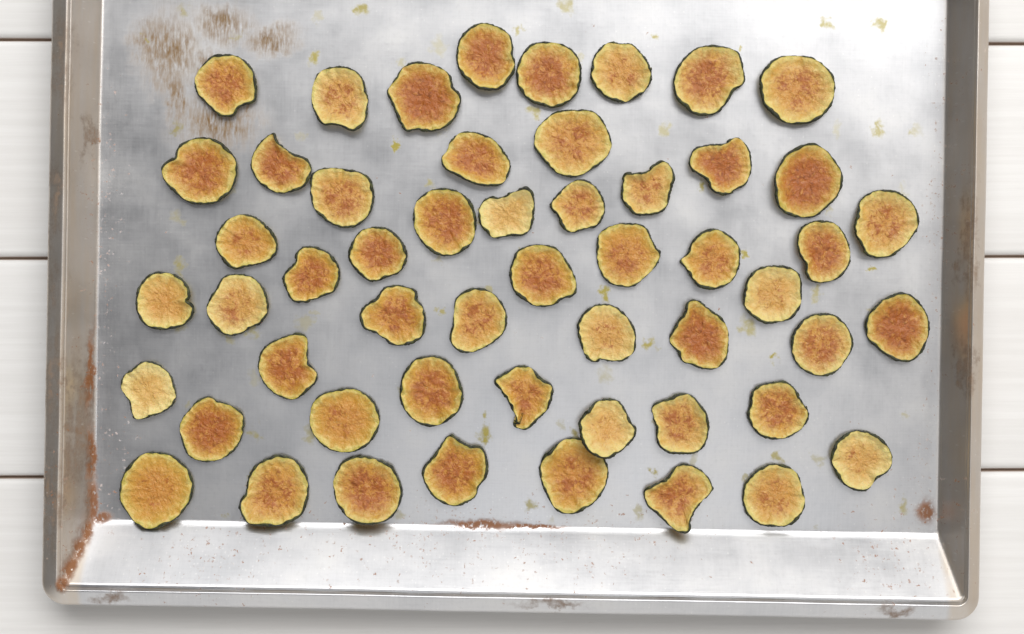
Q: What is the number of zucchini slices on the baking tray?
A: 53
